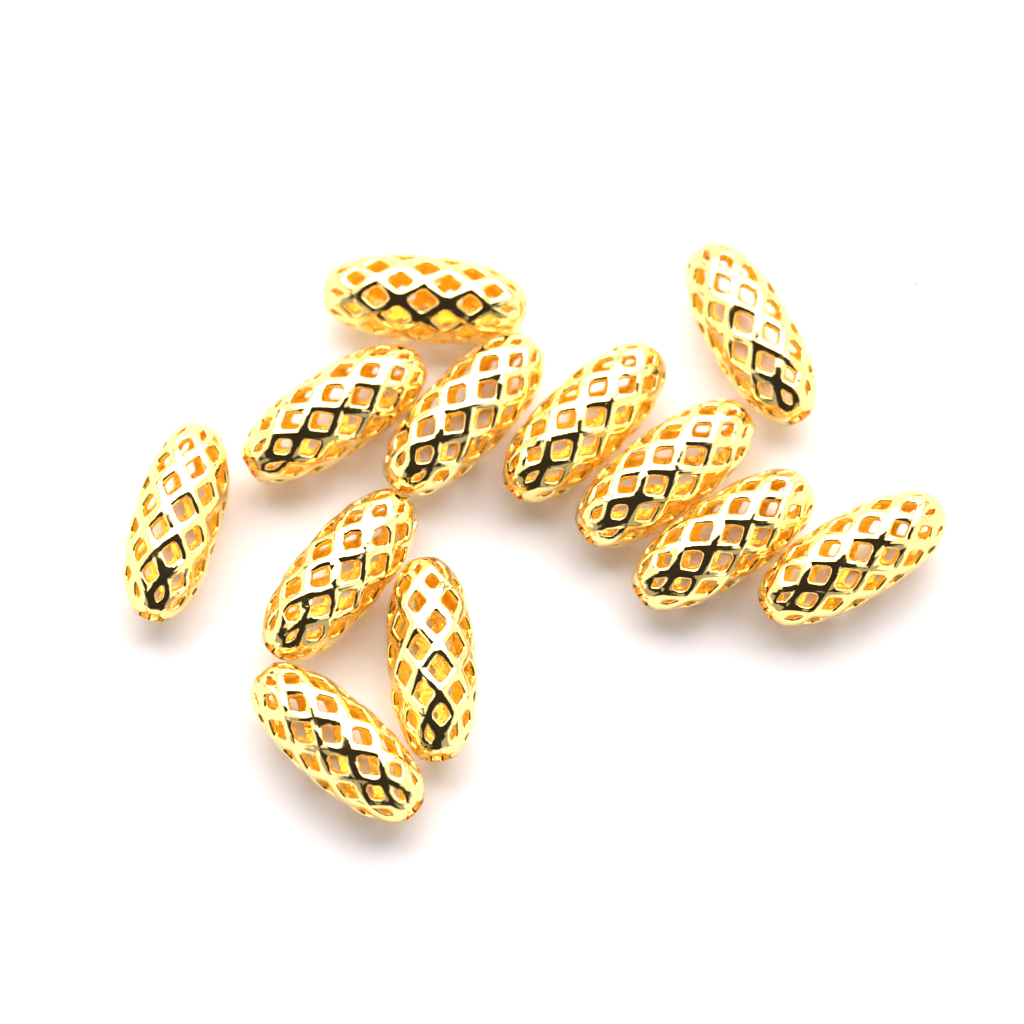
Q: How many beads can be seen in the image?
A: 12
